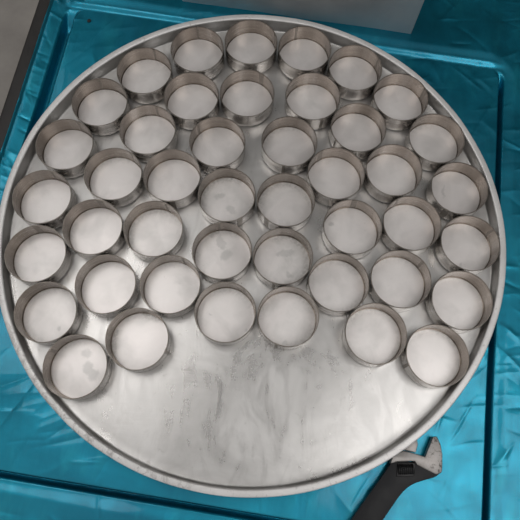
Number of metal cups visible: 44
